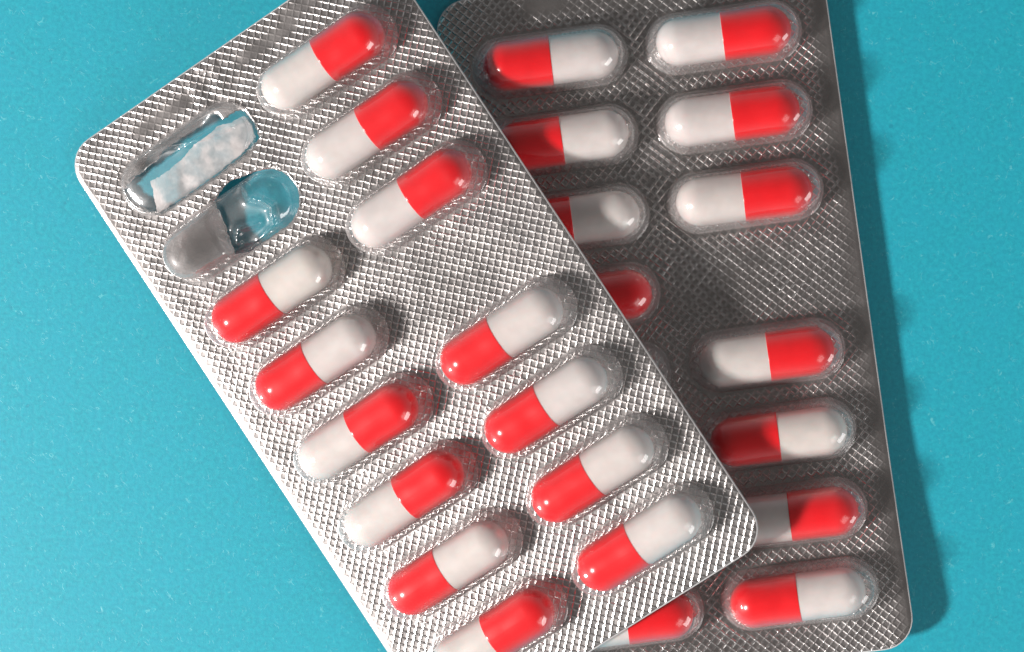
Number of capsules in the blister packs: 25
